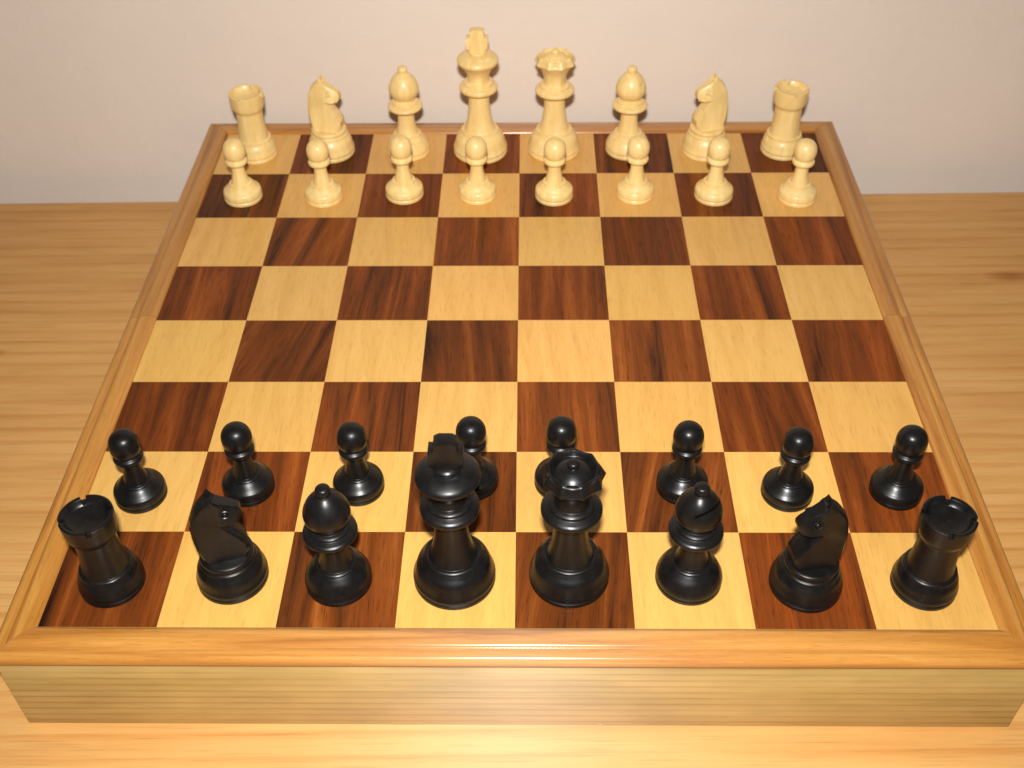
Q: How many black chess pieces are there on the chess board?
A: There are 16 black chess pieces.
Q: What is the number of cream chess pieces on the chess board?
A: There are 16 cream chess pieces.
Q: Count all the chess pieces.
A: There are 32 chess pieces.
